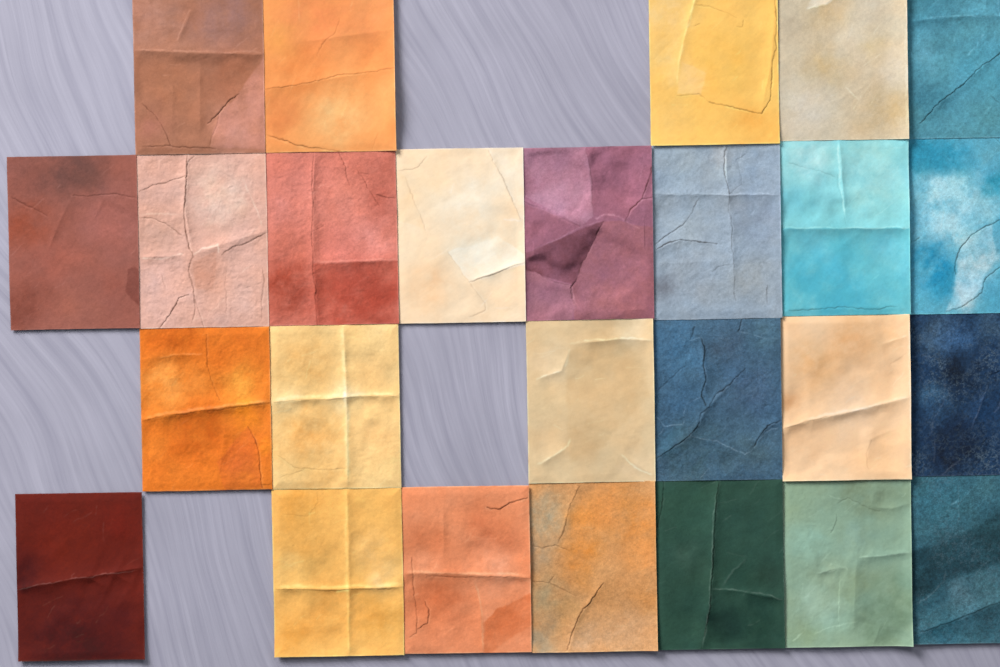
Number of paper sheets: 26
